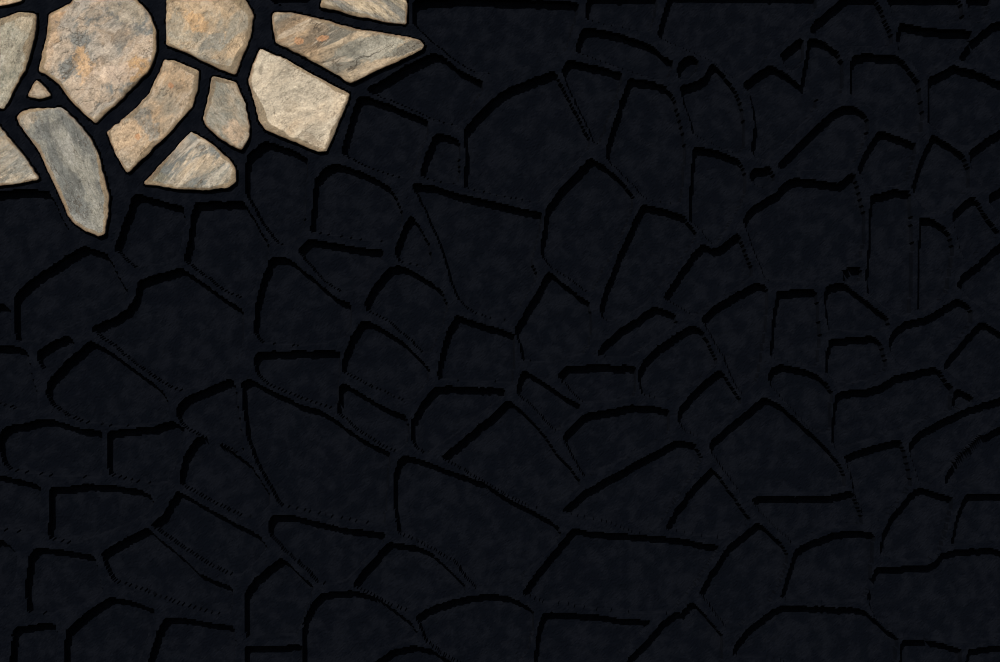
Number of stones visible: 13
